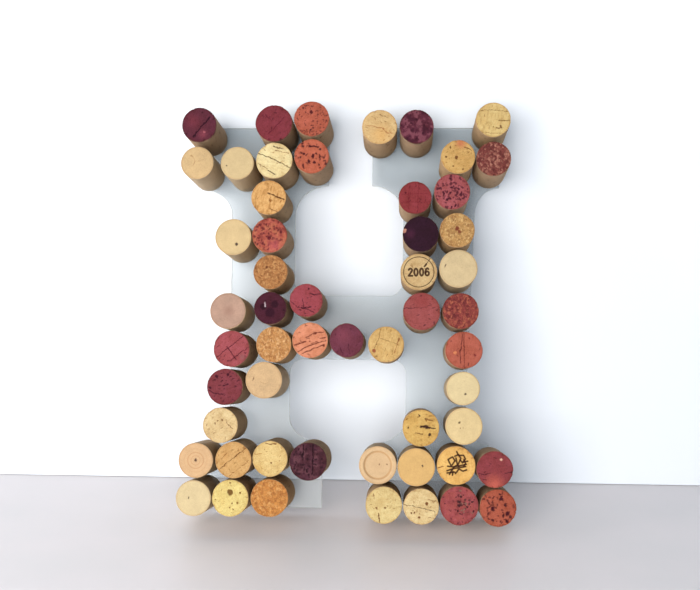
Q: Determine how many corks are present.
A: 54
